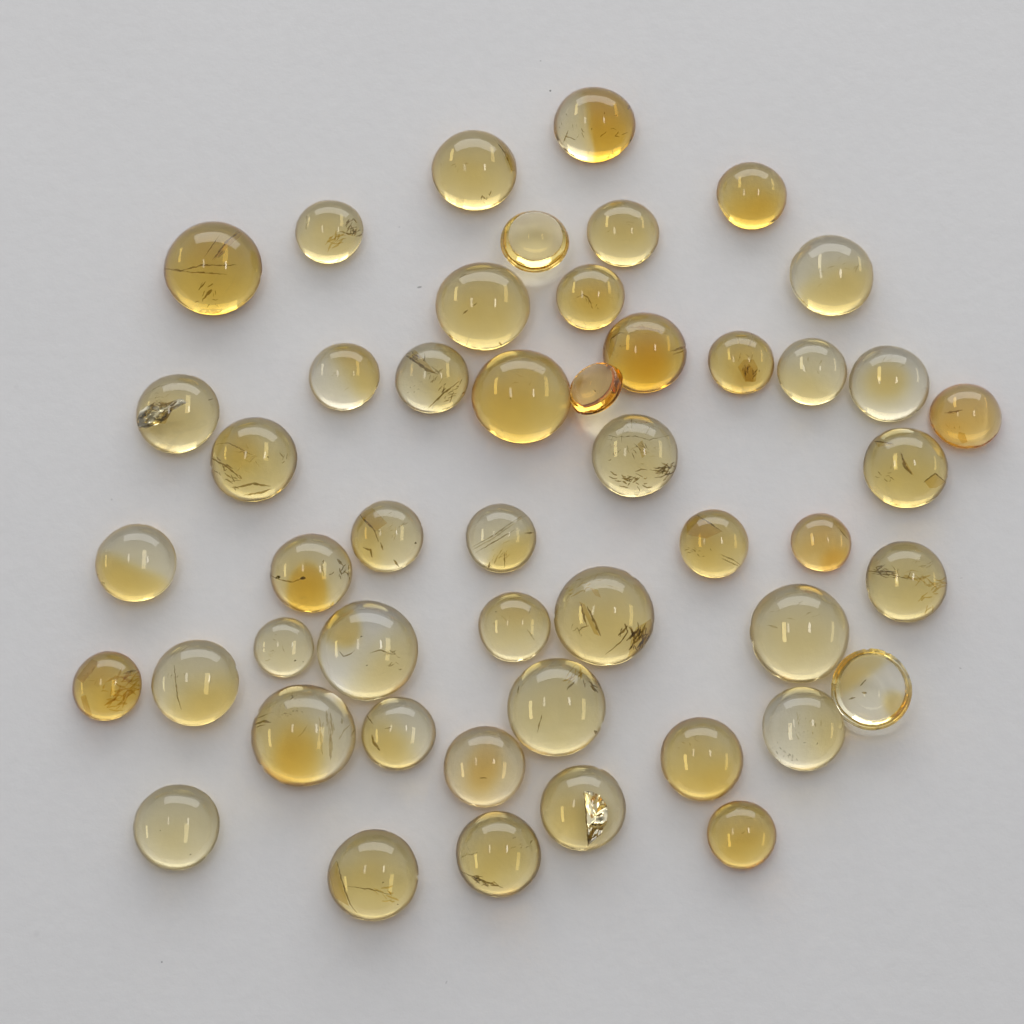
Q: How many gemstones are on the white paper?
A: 49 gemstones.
